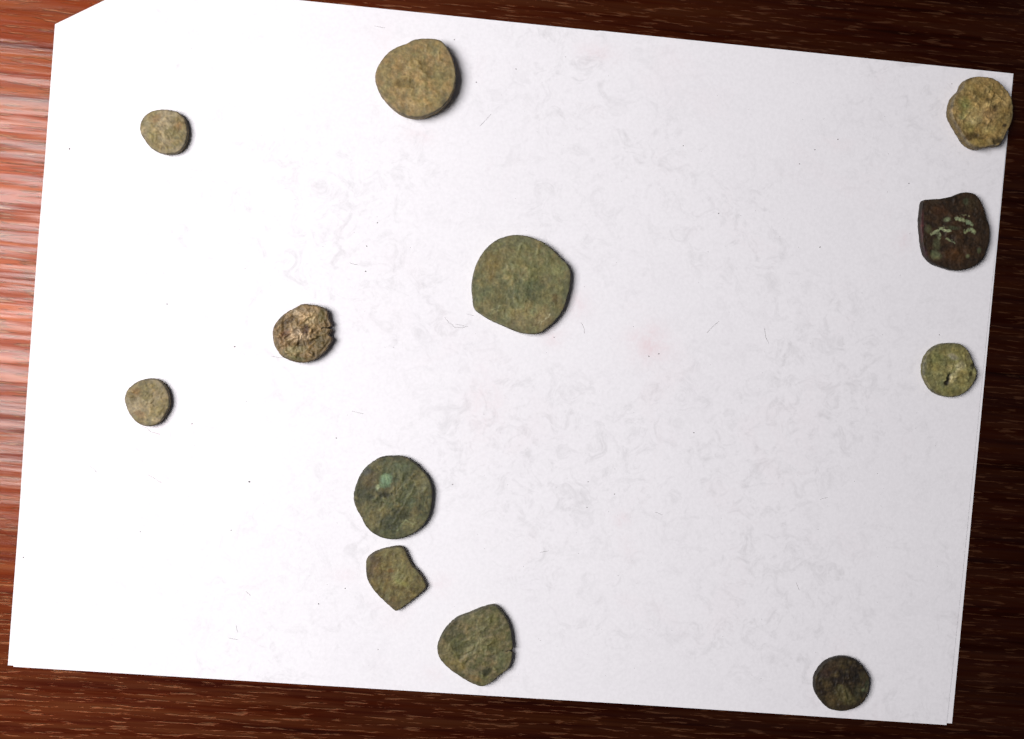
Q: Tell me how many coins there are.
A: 12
